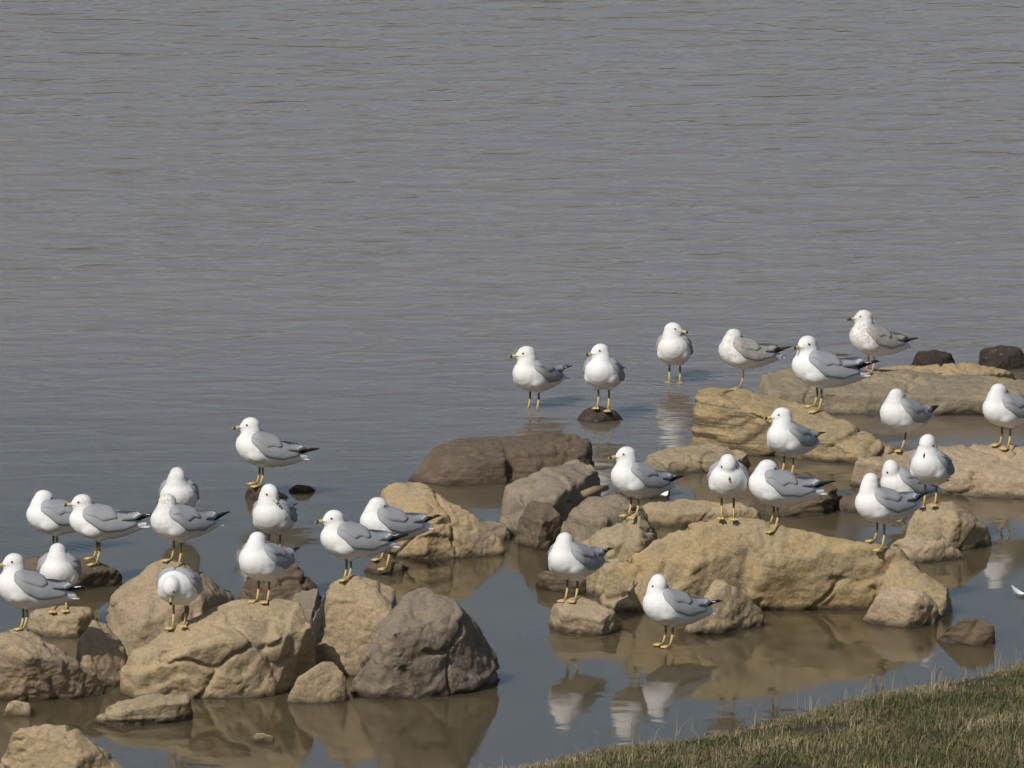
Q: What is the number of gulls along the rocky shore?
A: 29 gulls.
